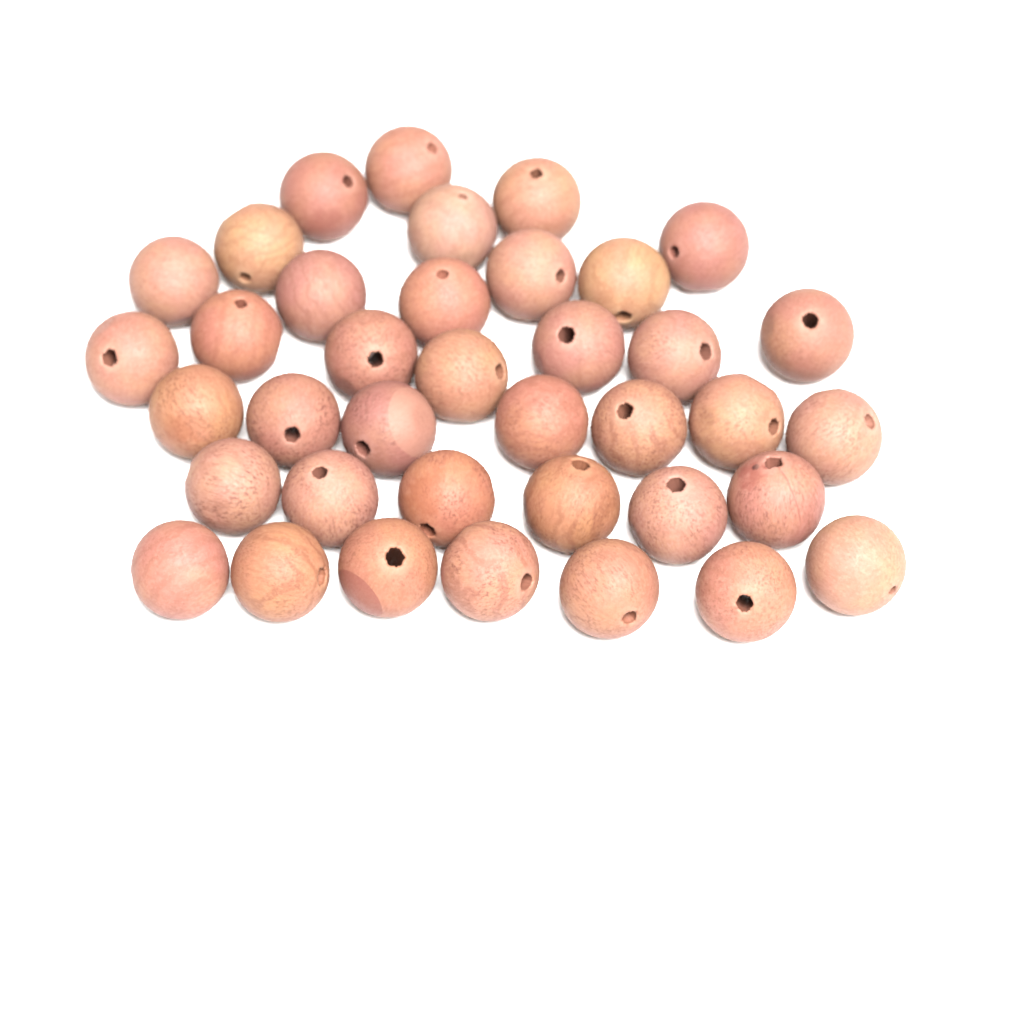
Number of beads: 38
